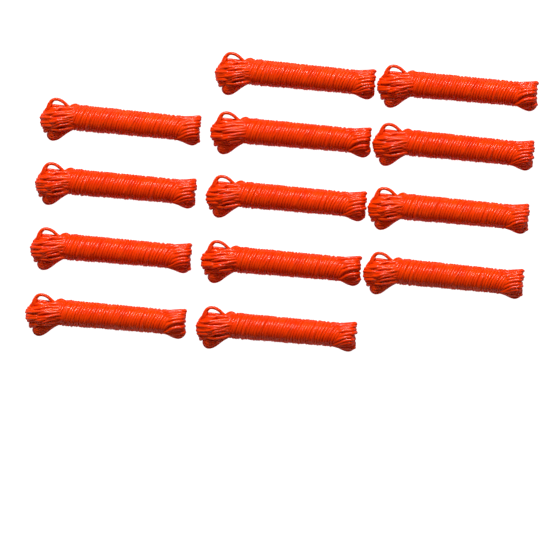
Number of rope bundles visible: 13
